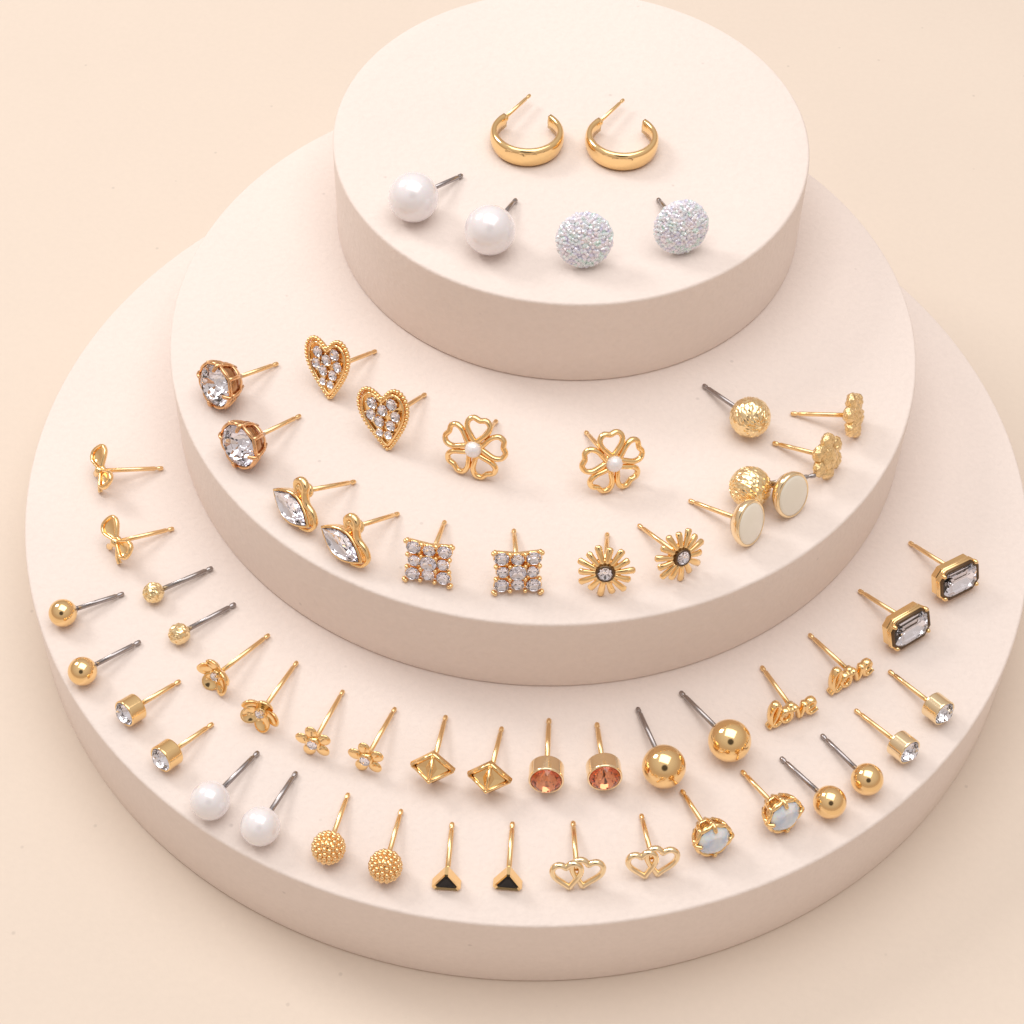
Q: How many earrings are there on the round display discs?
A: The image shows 60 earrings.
